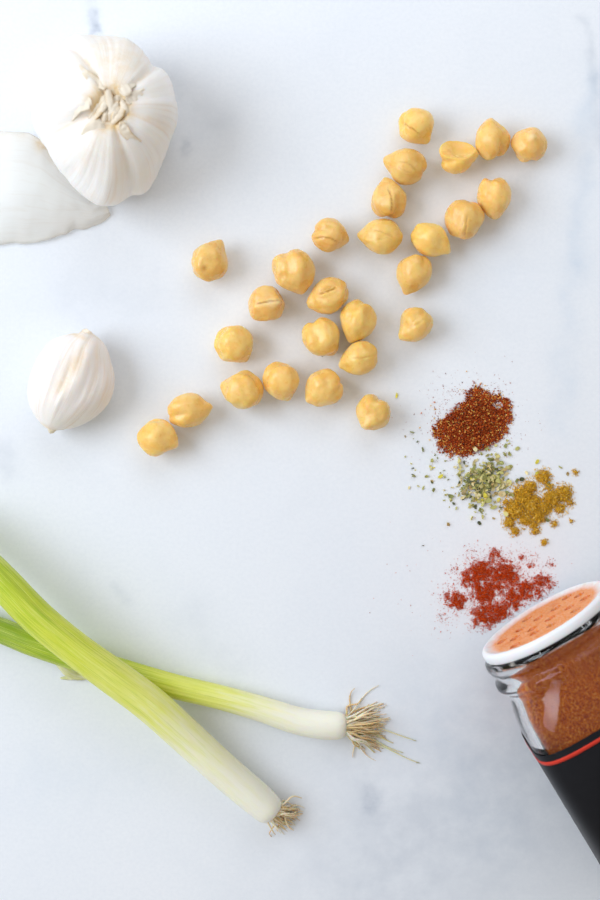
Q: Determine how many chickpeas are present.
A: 27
